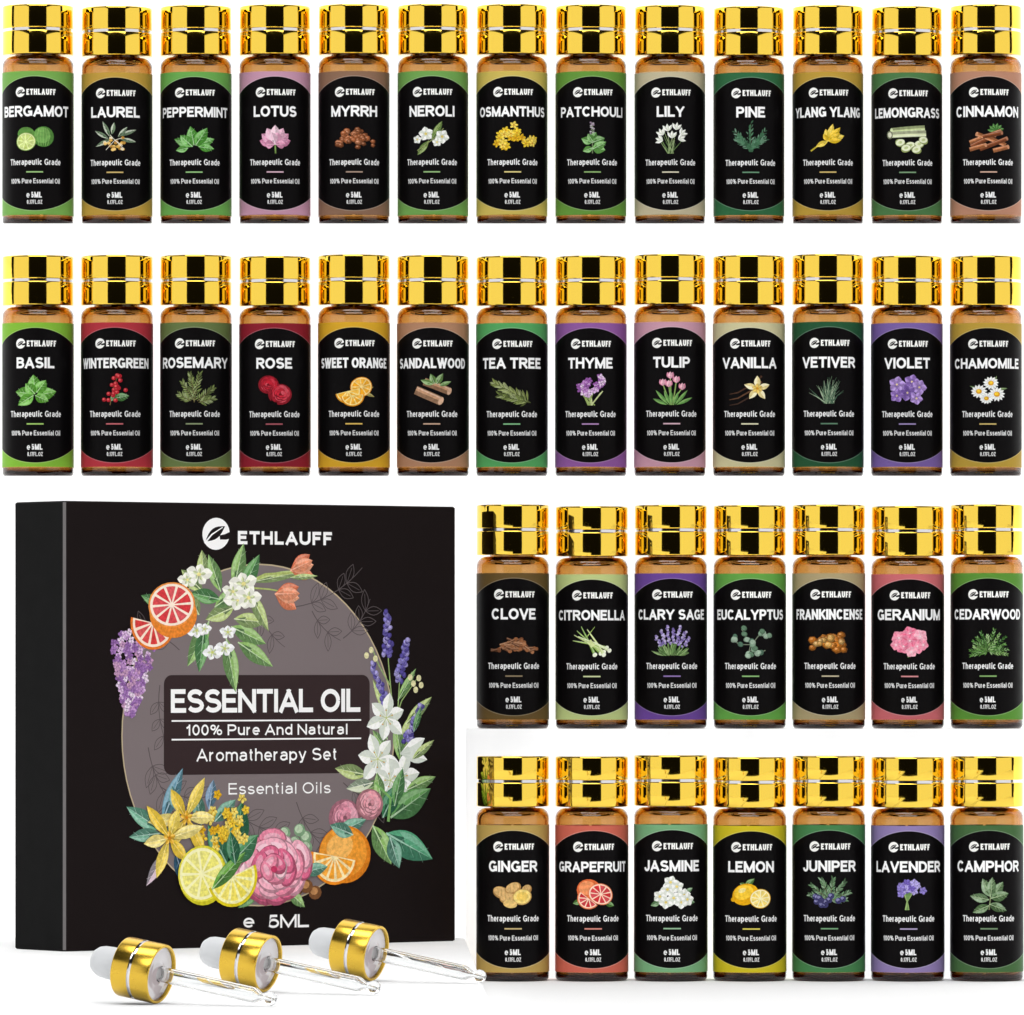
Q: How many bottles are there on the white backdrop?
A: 40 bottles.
